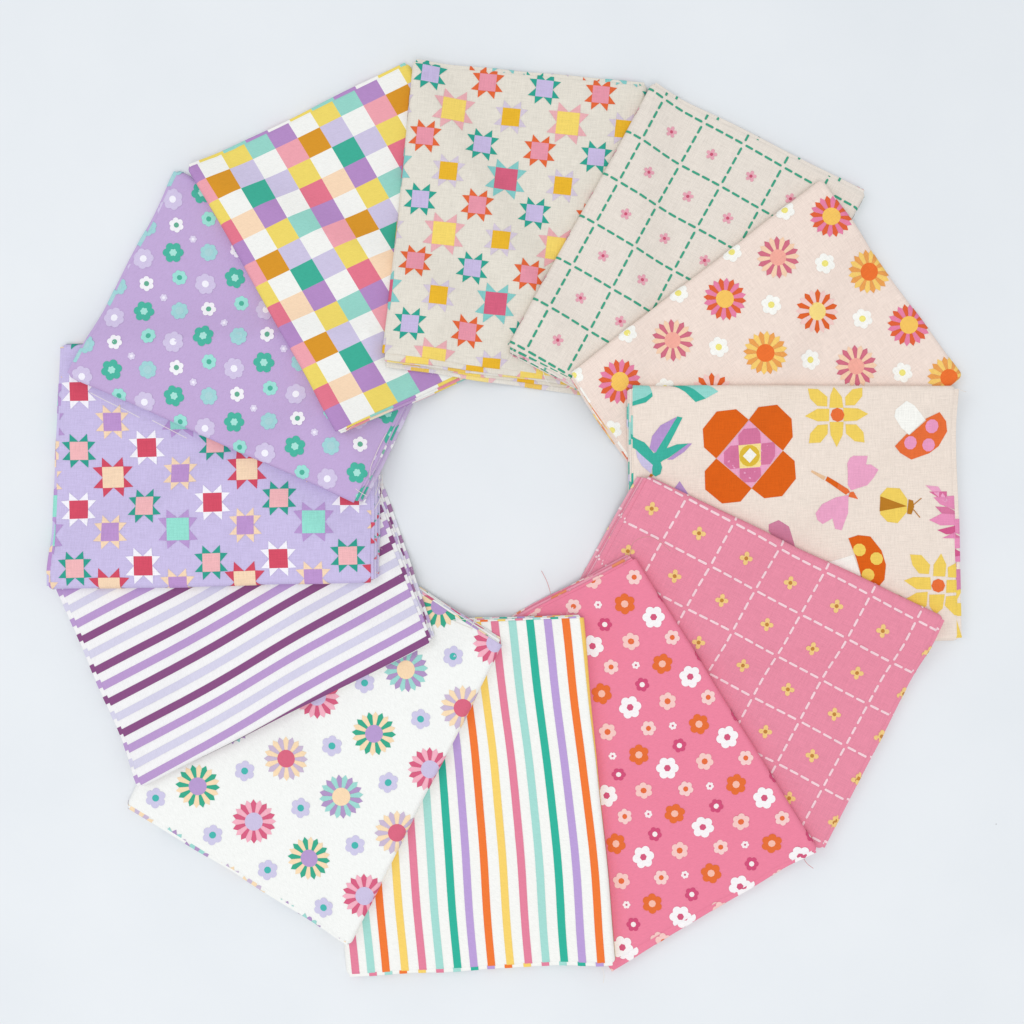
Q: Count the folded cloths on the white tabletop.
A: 12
